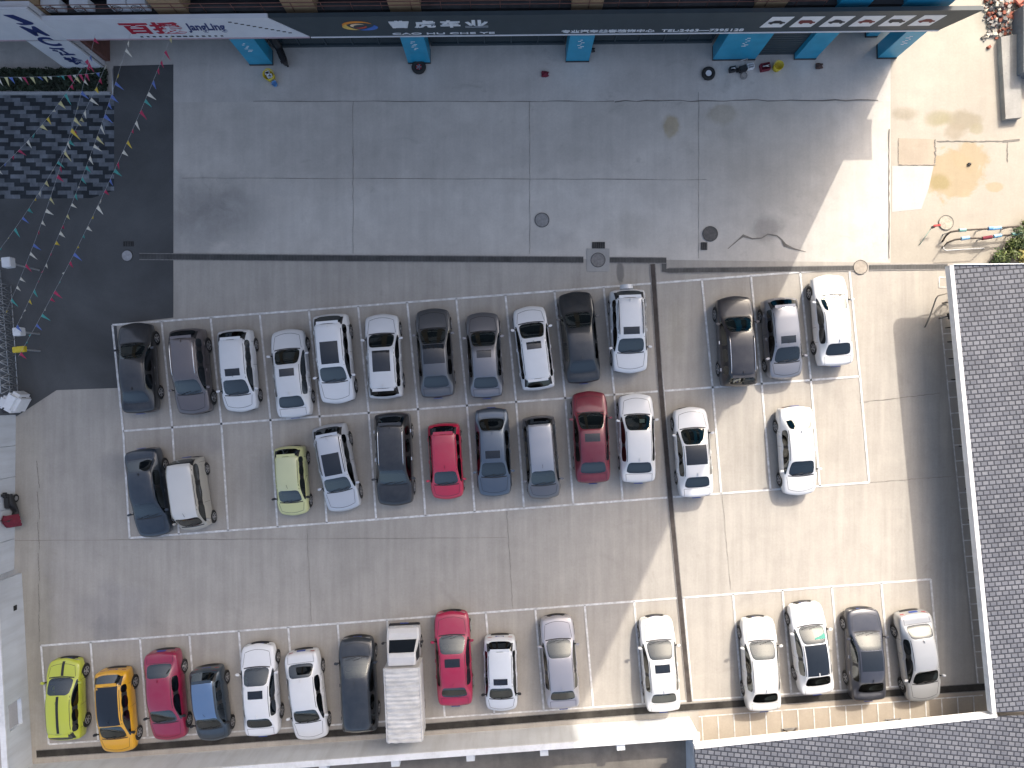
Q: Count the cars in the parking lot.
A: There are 41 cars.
